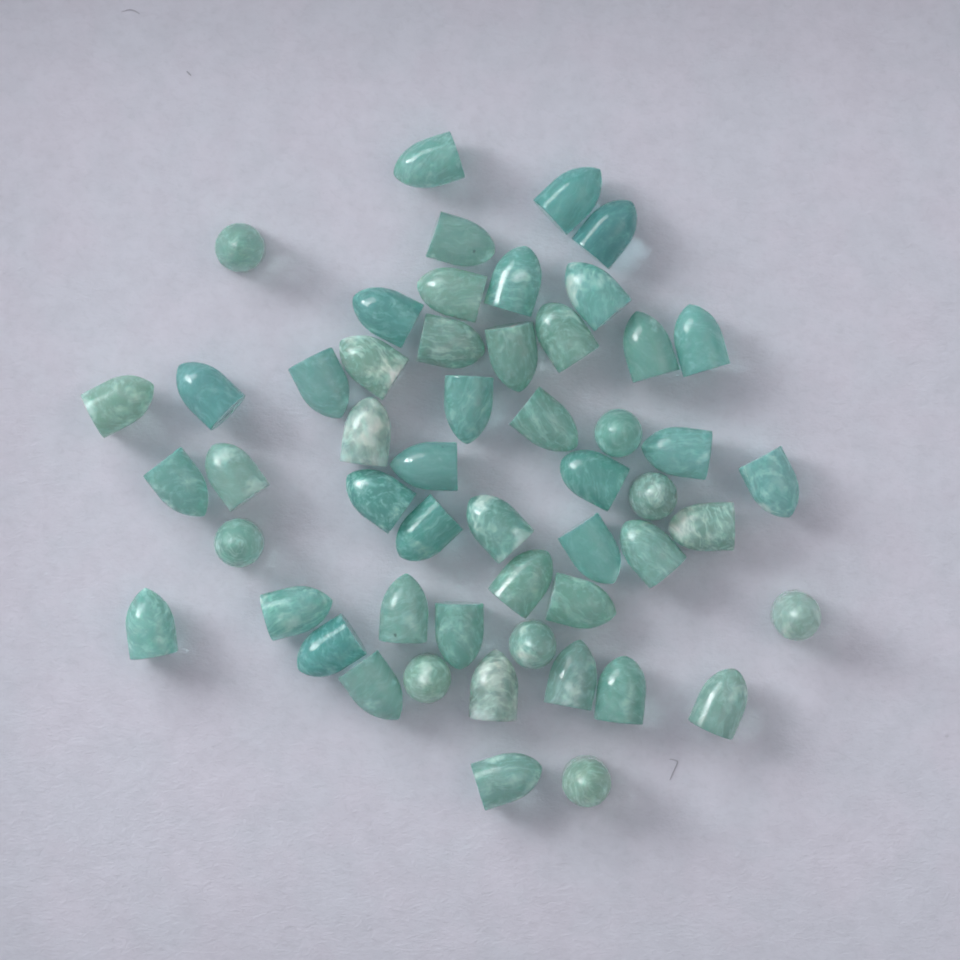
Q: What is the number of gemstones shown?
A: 53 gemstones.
